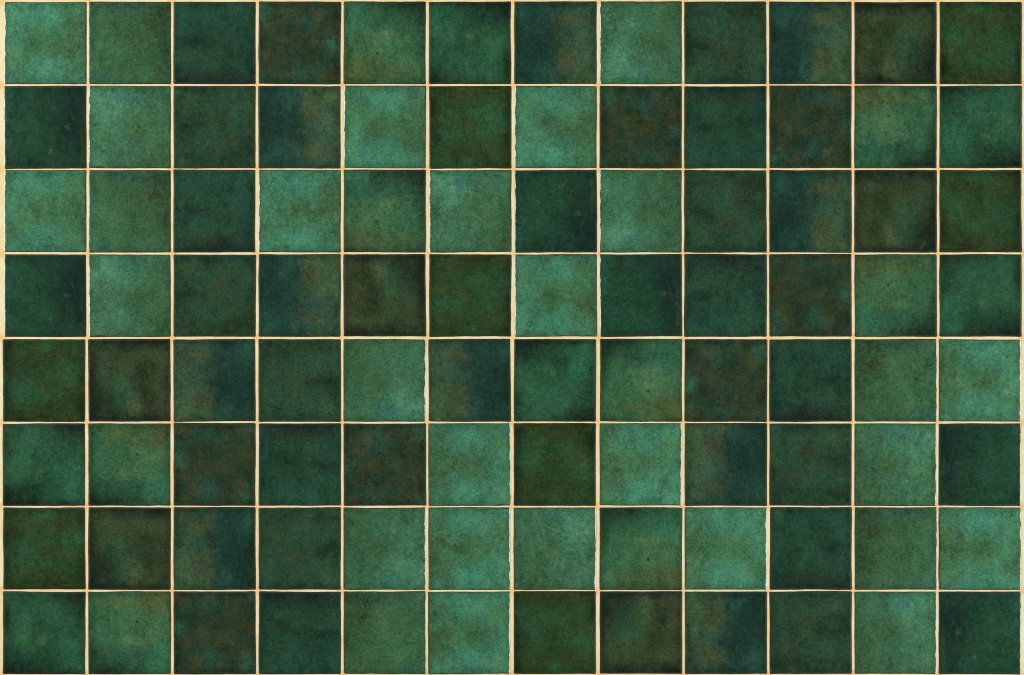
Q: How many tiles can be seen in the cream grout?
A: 96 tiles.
